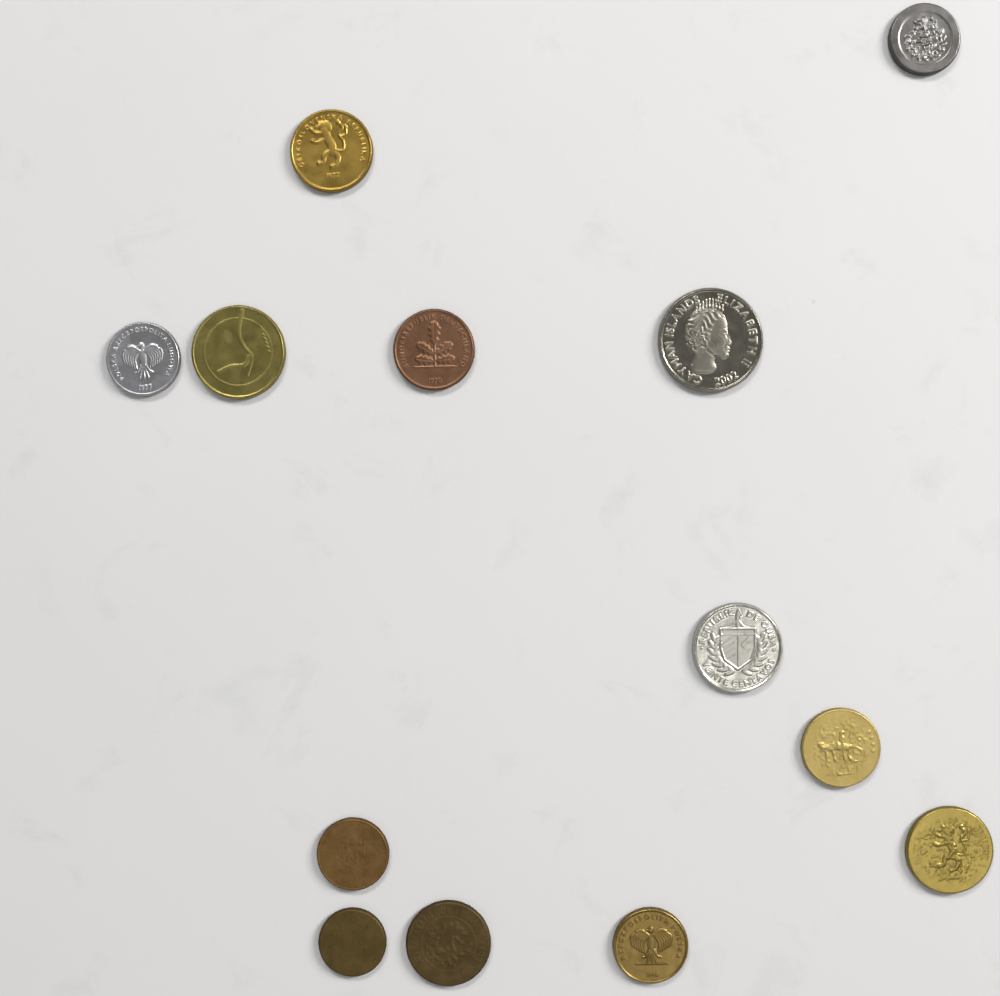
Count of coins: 13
